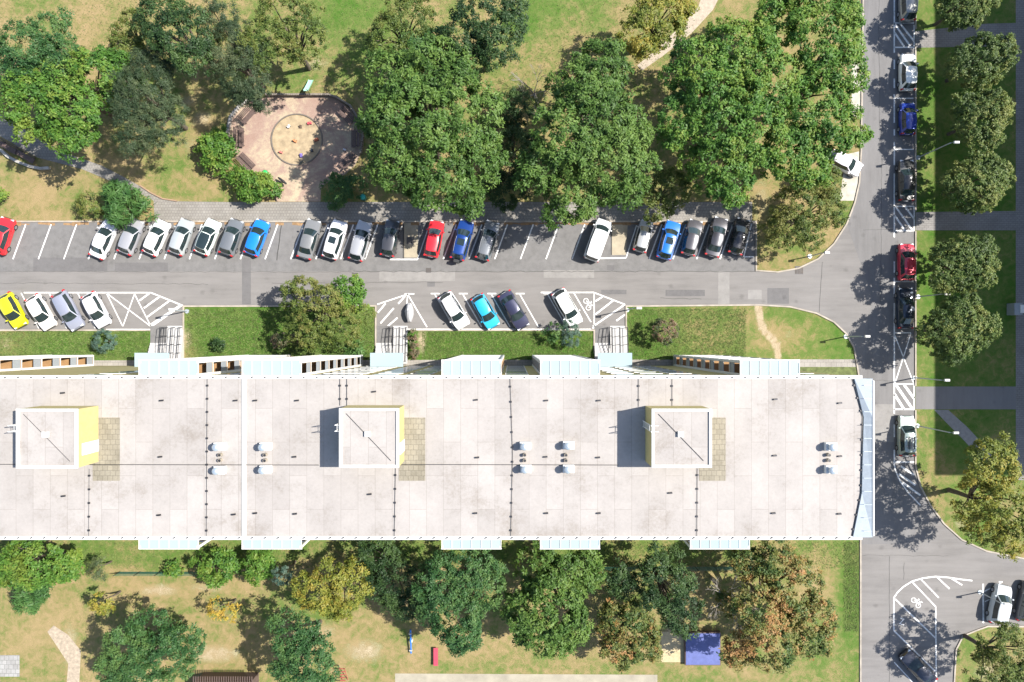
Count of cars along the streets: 40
